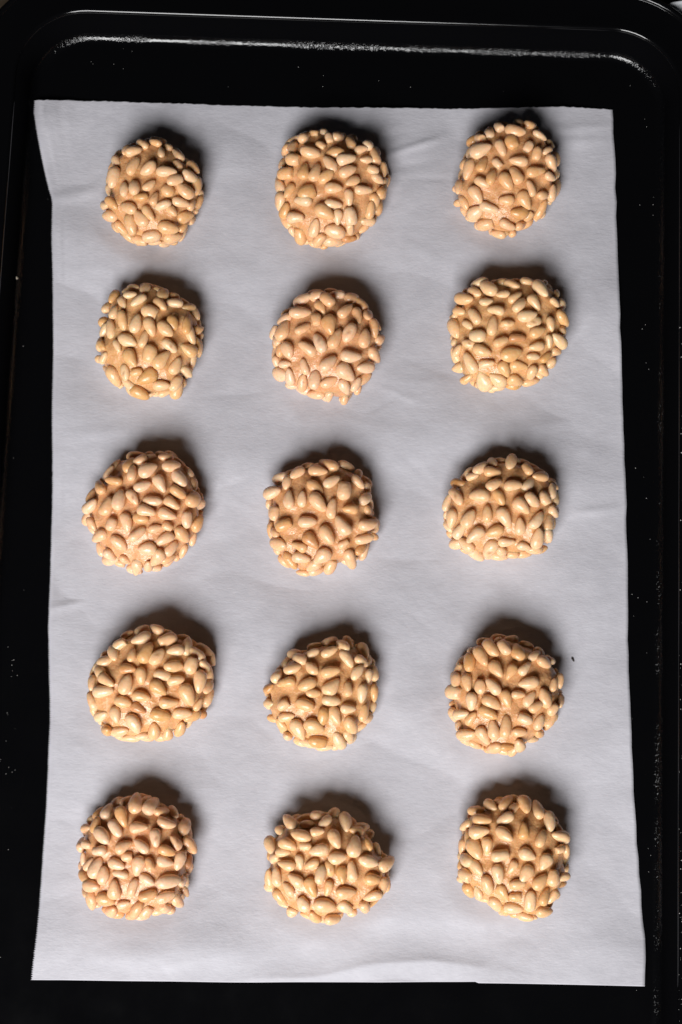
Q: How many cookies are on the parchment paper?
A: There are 15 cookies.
